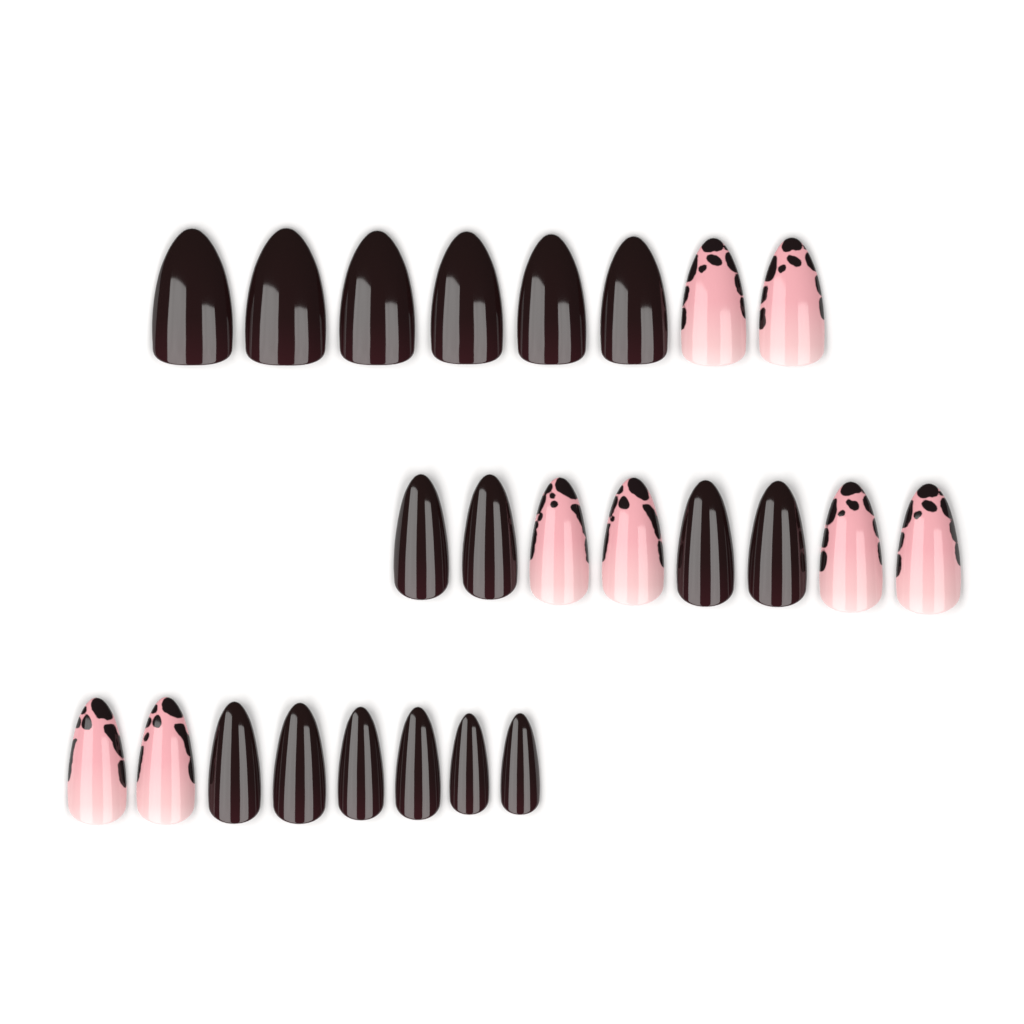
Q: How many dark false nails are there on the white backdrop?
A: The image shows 16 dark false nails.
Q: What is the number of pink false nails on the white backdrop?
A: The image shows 8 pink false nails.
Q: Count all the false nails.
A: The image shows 24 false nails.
